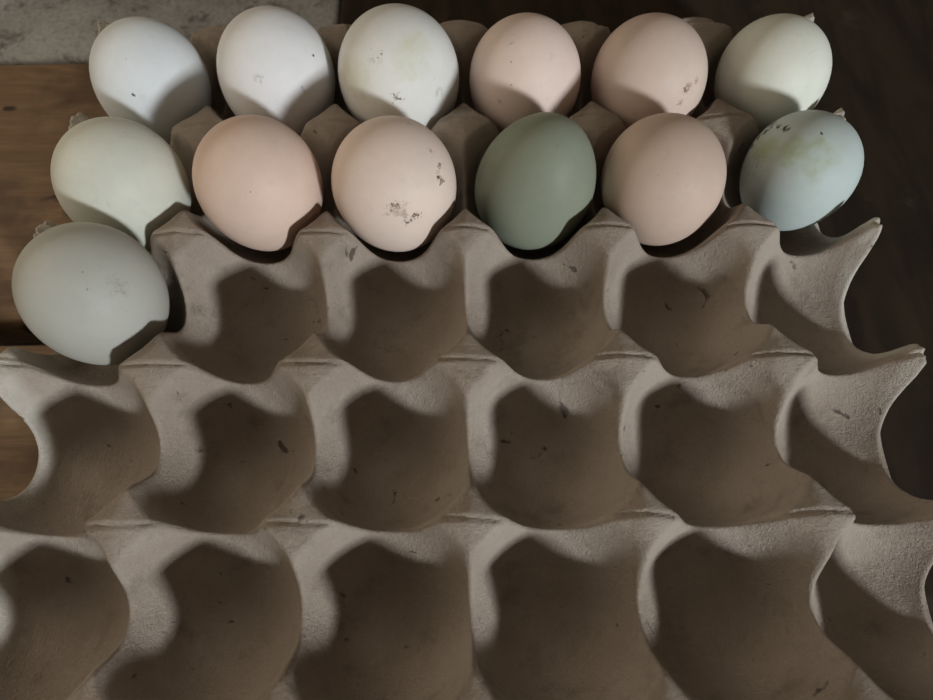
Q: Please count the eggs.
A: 13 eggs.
